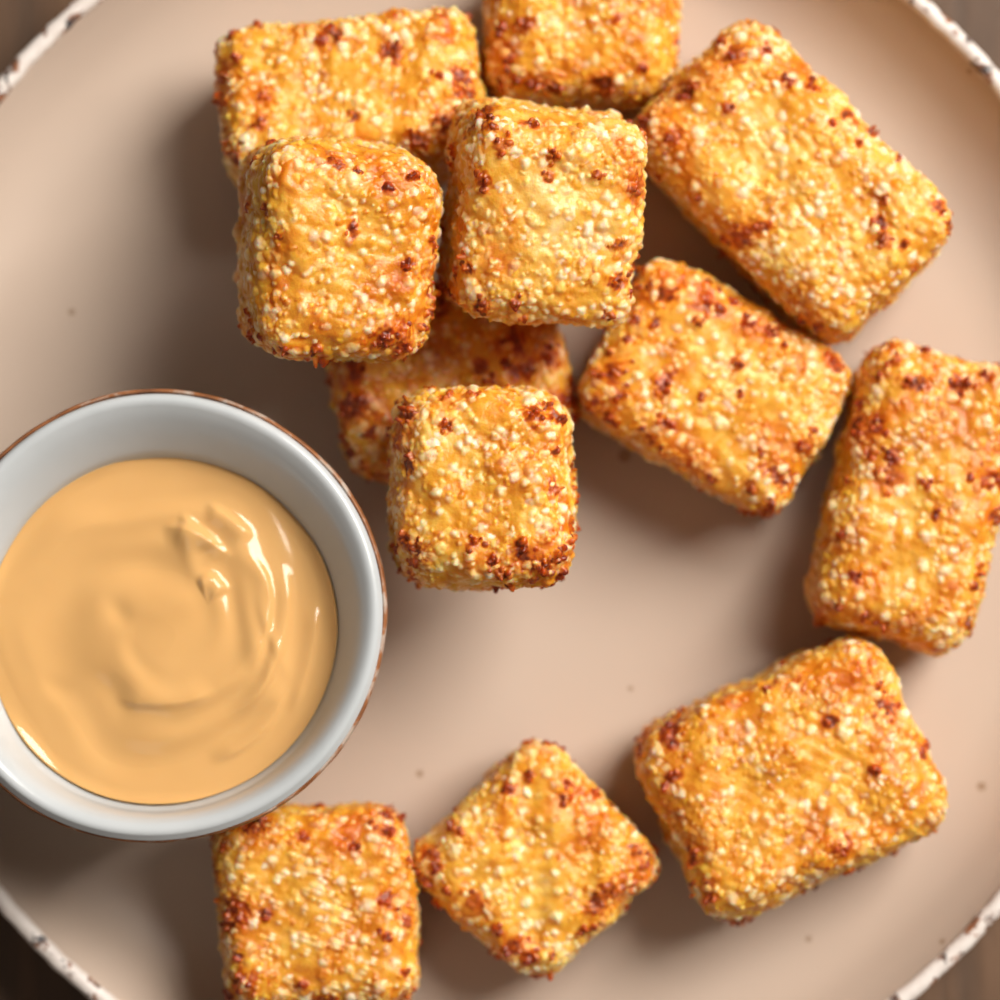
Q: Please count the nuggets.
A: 12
